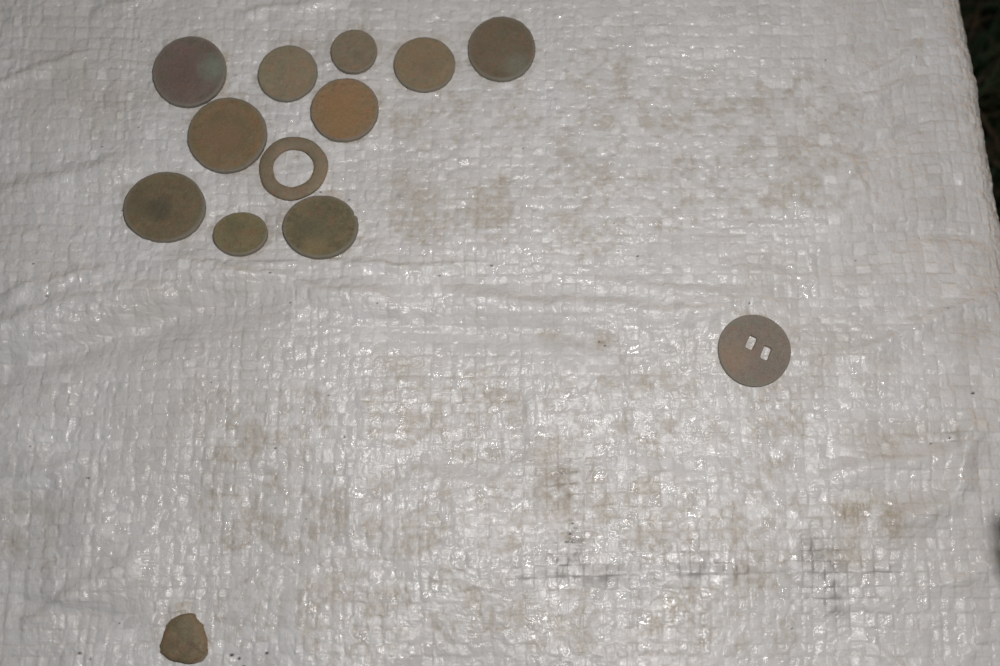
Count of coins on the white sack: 10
